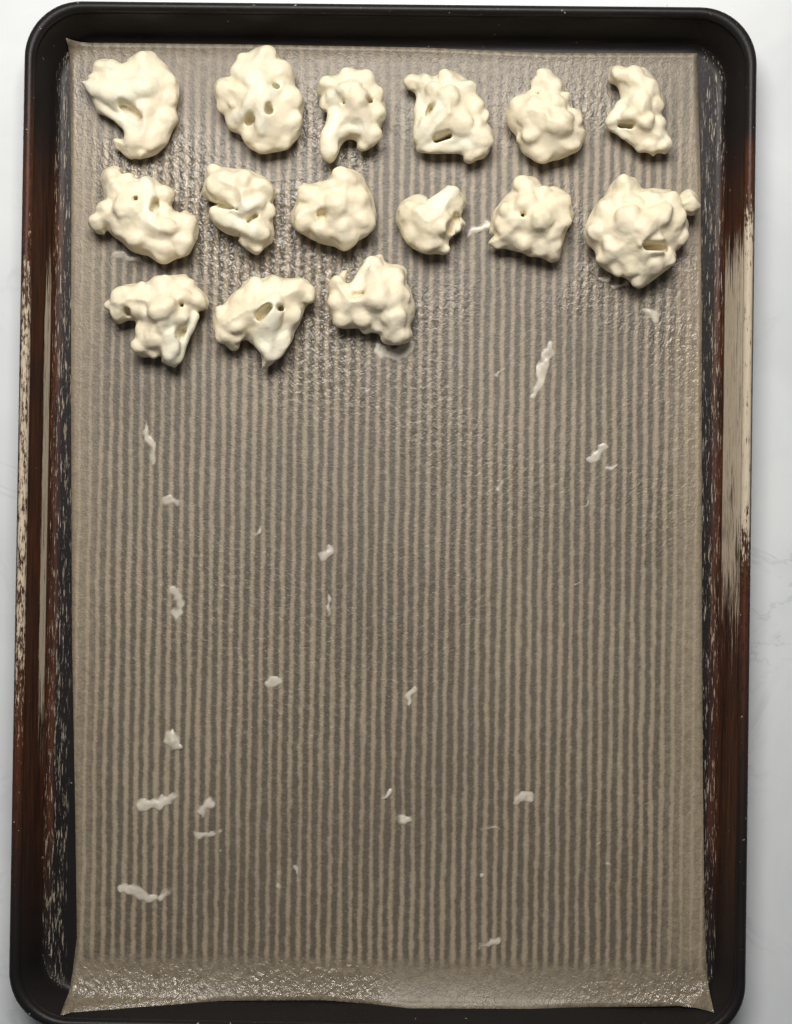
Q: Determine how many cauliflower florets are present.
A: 15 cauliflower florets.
